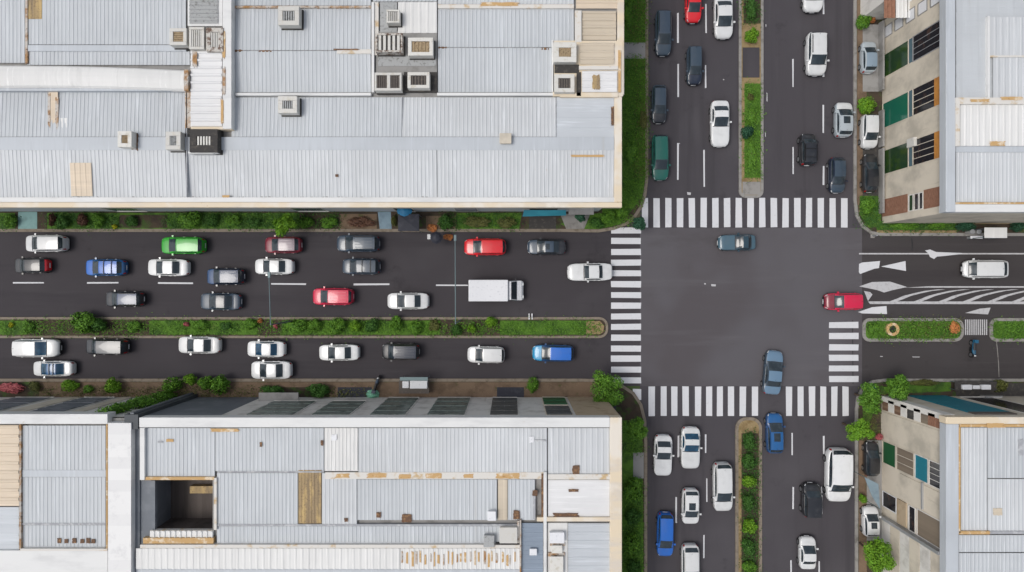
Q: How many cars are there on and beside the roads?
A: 58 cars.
